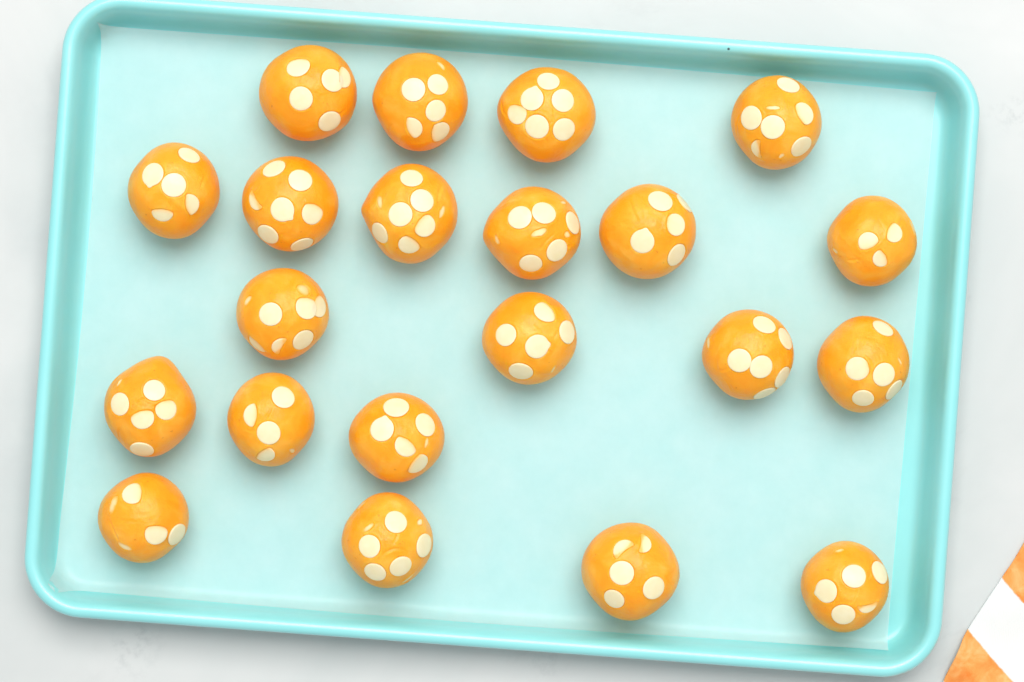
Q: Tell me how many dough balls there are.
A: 21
